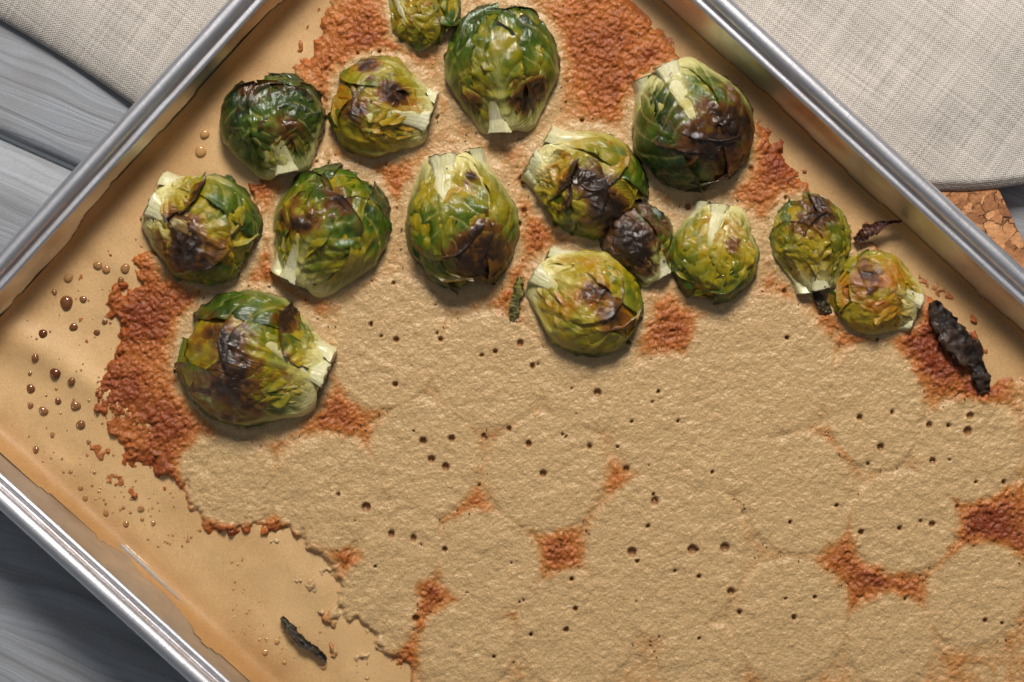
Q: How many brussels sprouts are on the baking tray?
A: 15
